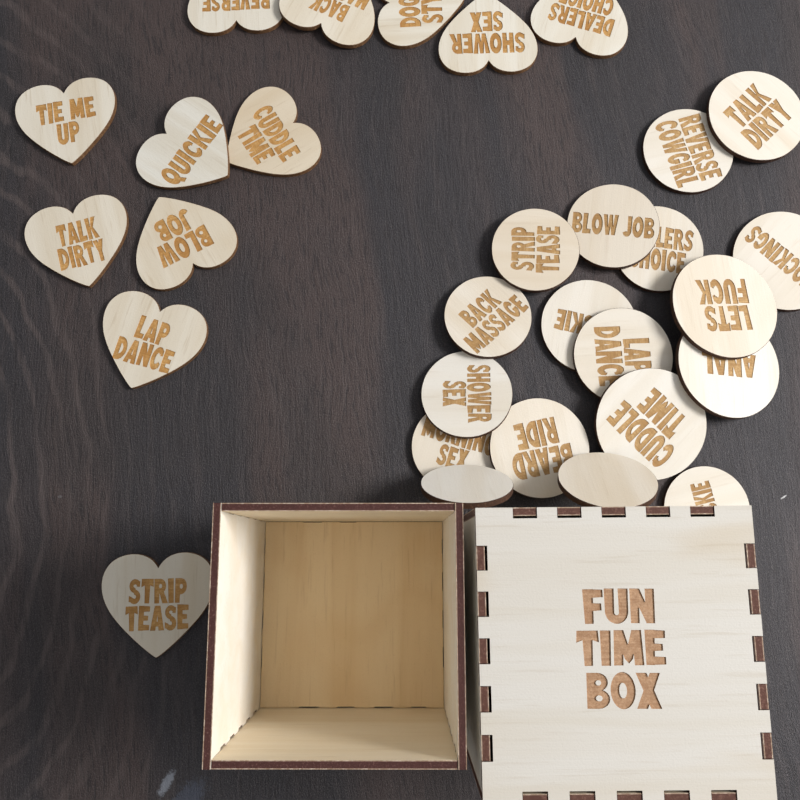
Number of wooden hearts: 12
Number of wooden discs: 18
